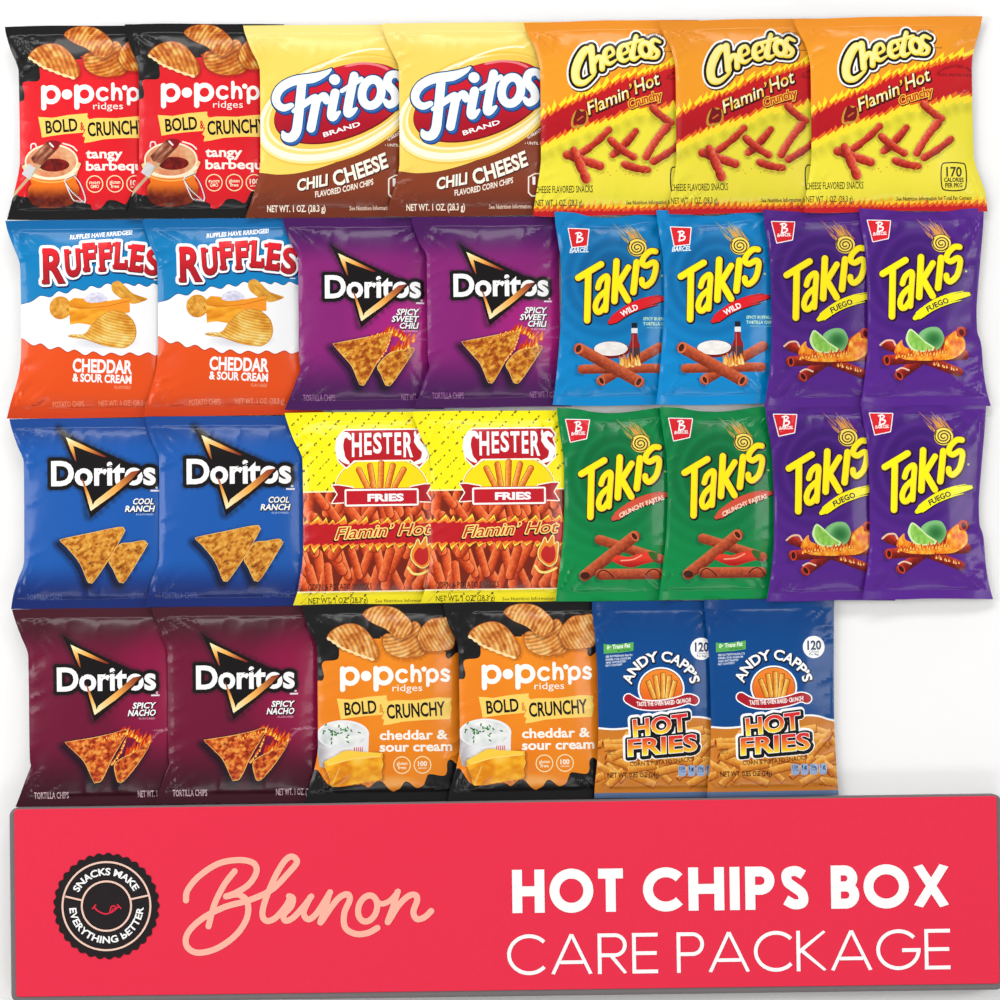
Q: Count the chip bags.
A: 29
